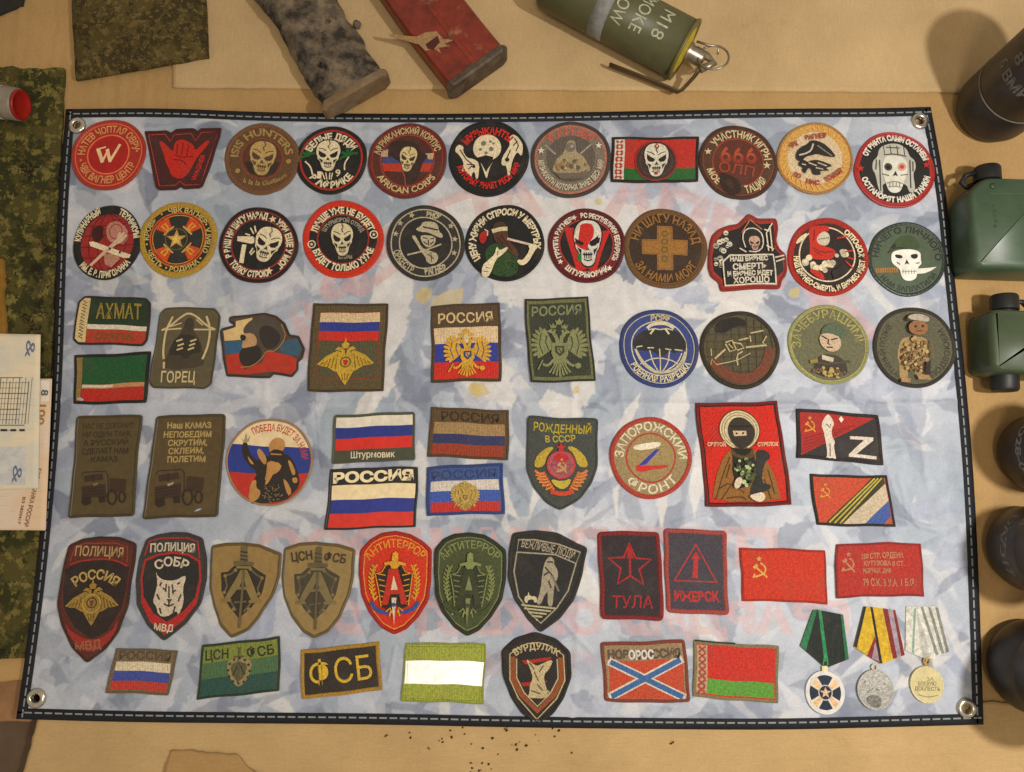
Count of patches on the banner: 63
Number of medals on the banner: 3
